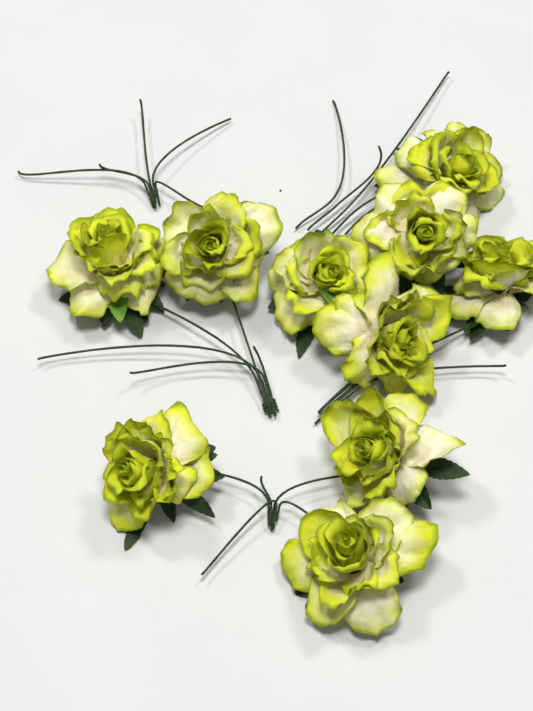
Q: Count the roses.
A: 10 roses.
